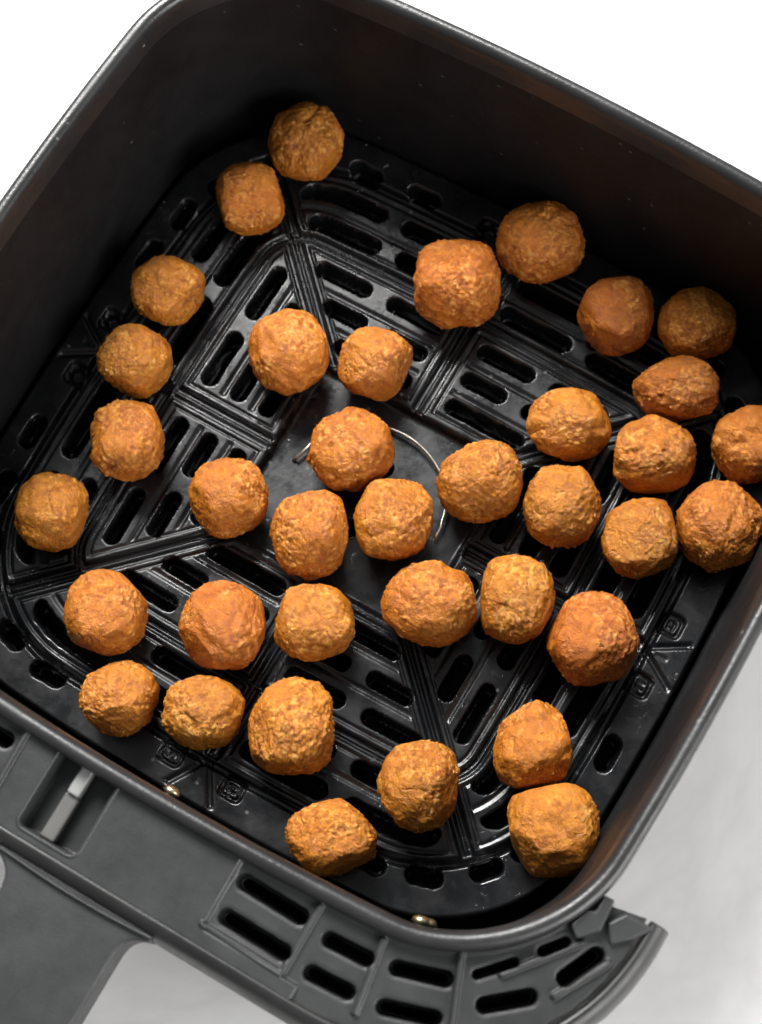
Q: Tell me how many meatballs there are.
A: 37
